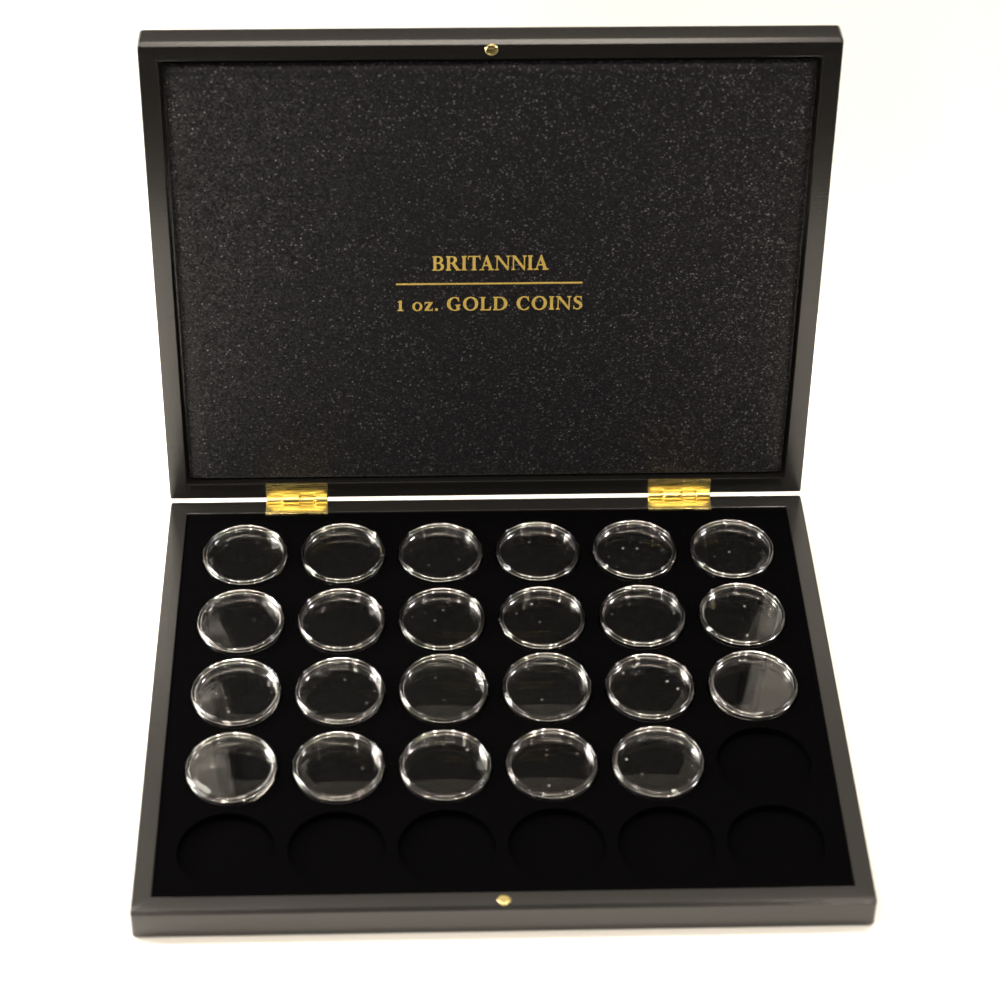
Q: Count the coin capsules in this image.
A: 23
